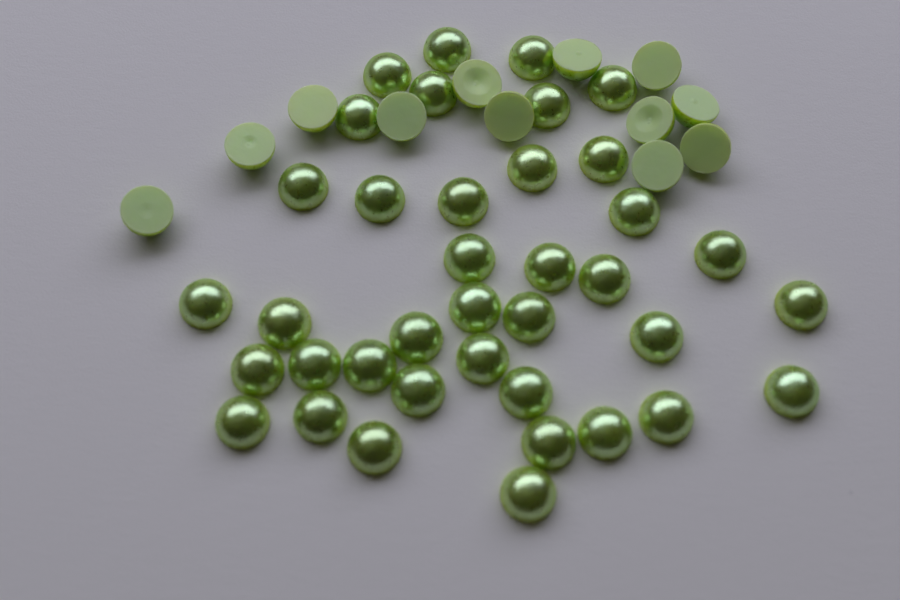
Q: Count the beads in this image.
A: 50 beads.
